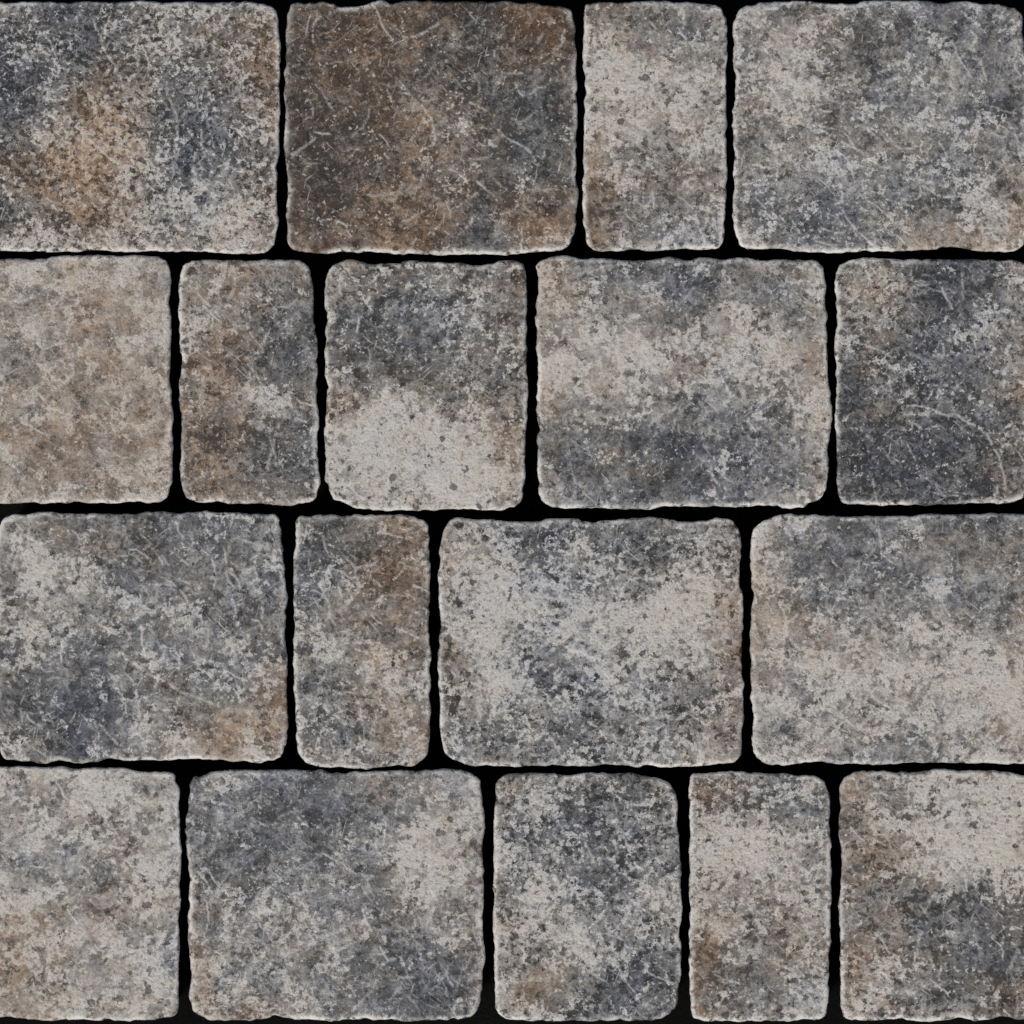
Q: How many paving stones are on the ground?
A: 18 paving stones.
